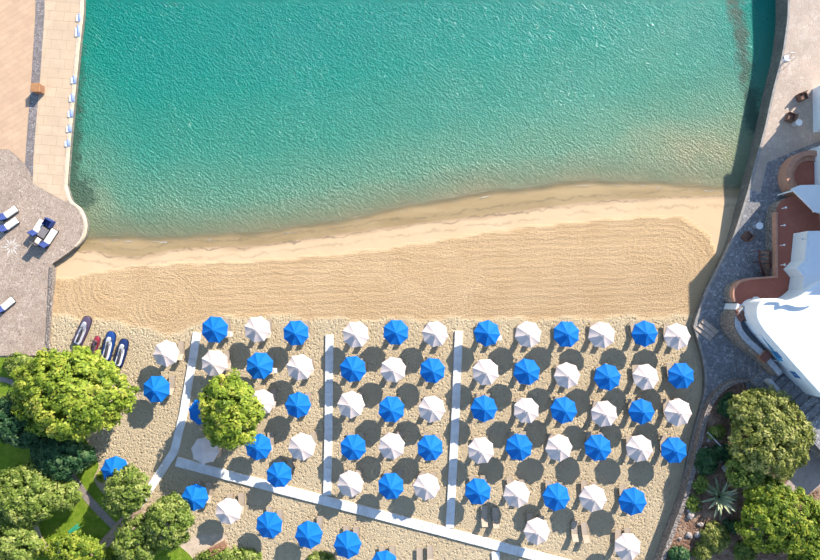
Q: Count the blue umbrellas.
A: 36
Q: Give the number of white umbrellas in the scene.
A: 32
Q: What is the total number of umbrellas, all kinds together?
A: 68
